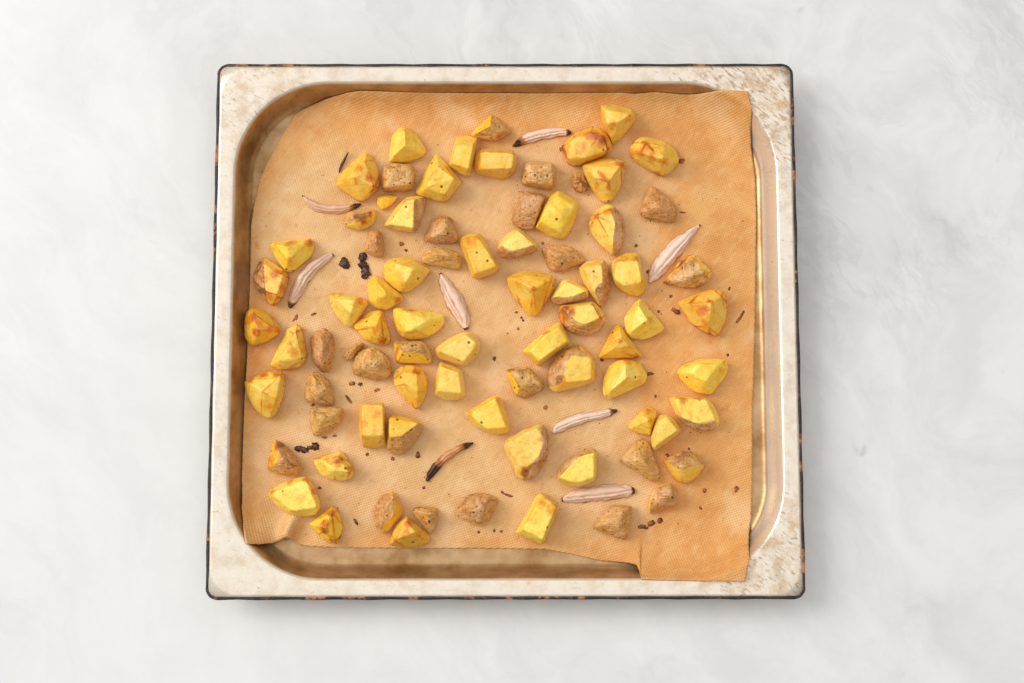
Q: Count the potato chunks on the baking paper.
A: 80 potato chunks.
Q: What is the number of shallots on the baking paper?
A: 8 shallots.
